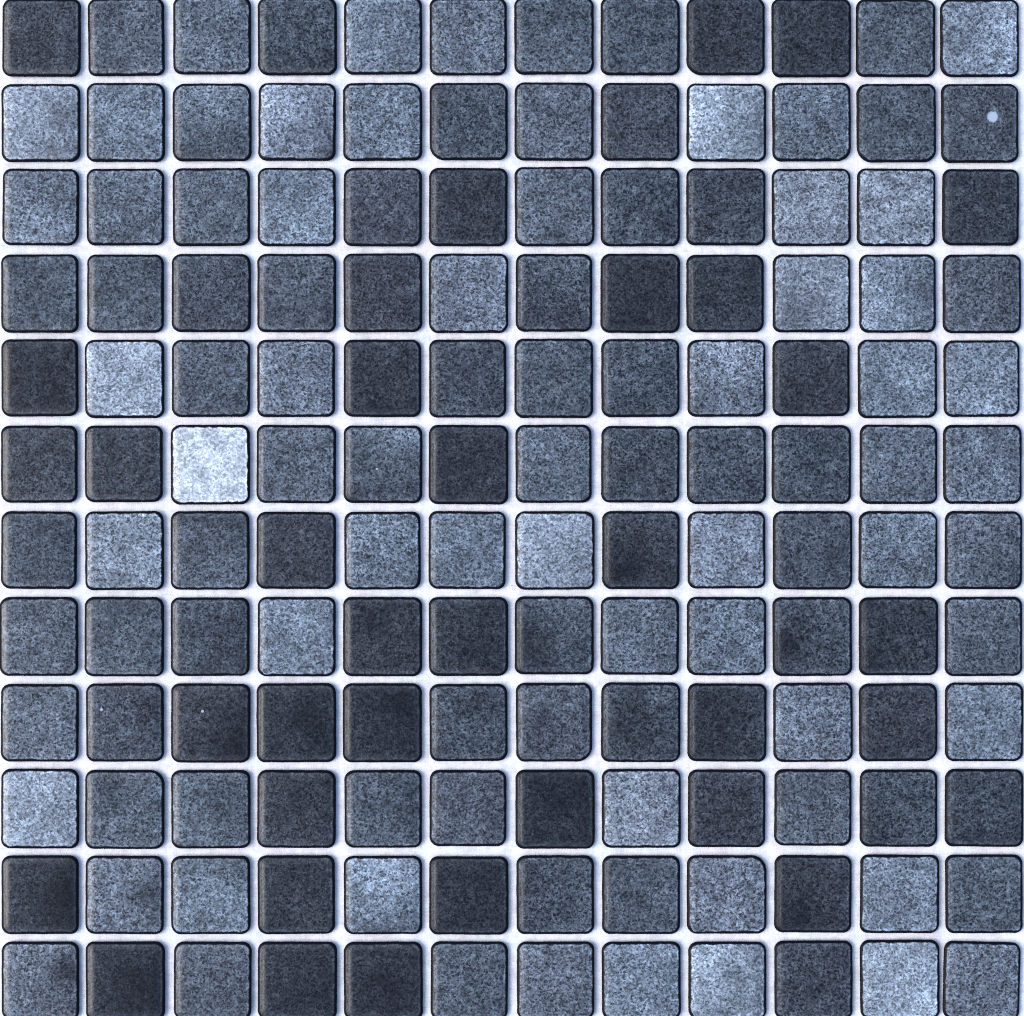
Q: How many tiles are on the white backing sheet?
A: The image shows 144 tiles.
